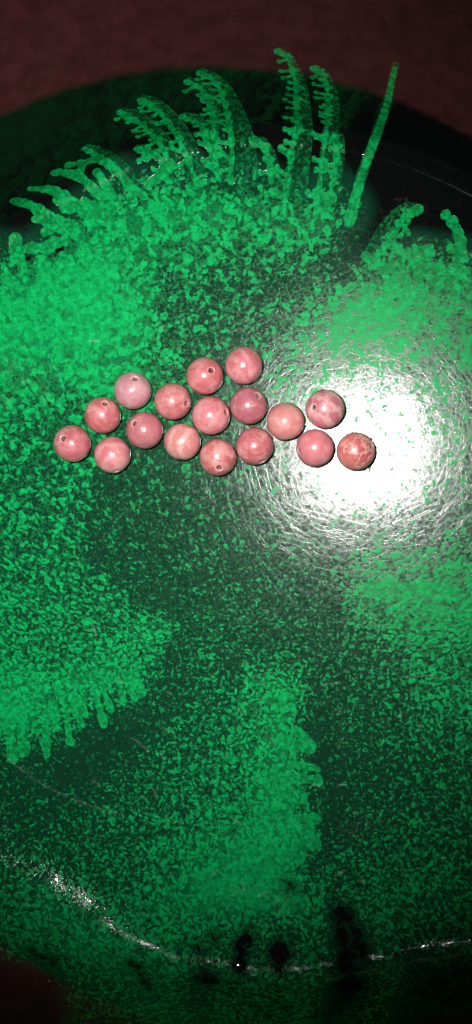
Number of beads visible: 17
